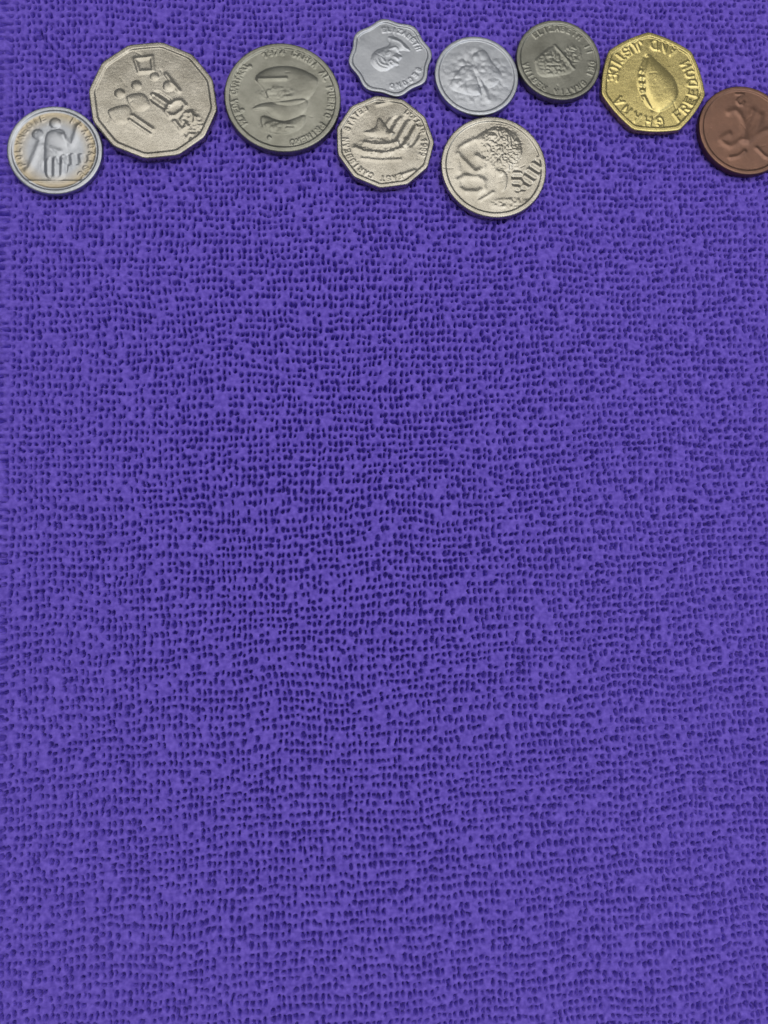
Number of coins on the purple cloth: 10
